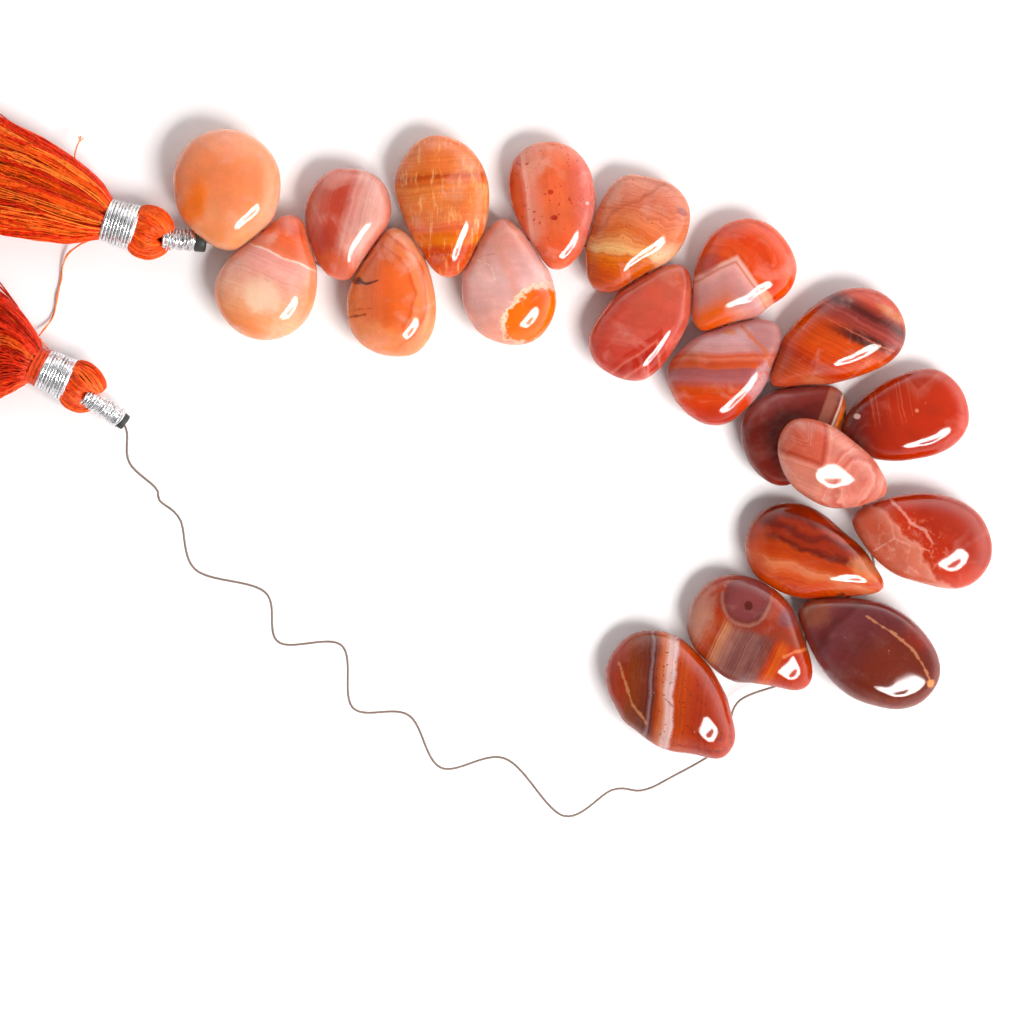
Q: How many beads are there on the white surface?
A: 20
